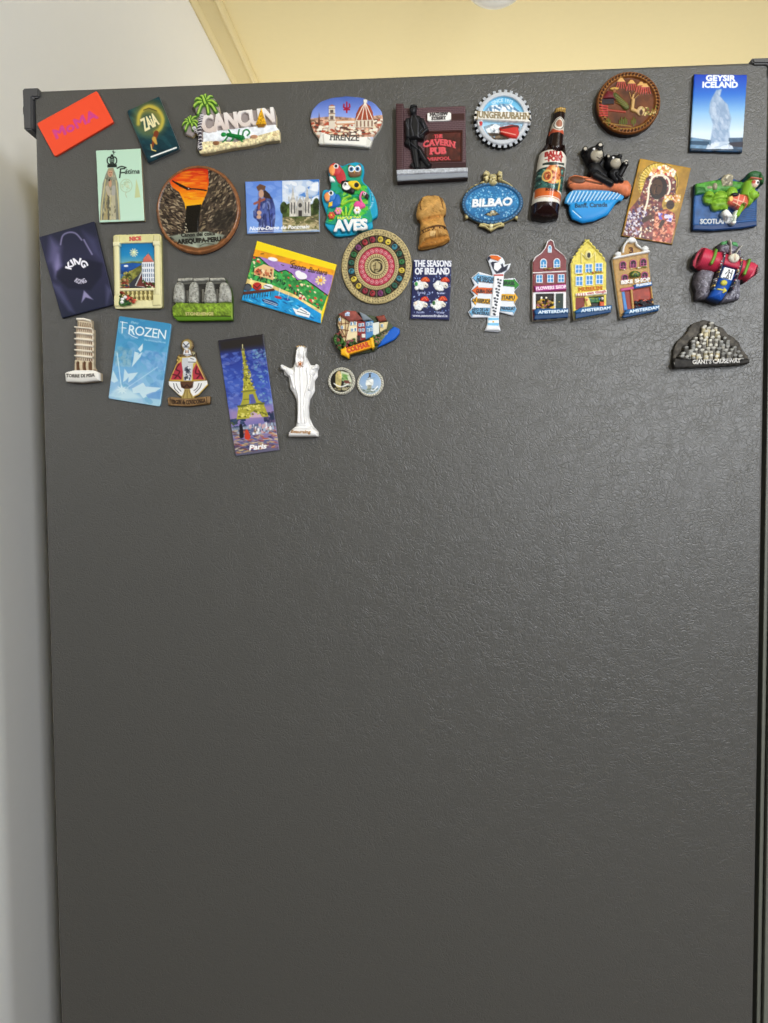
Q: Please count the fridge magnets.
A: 38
